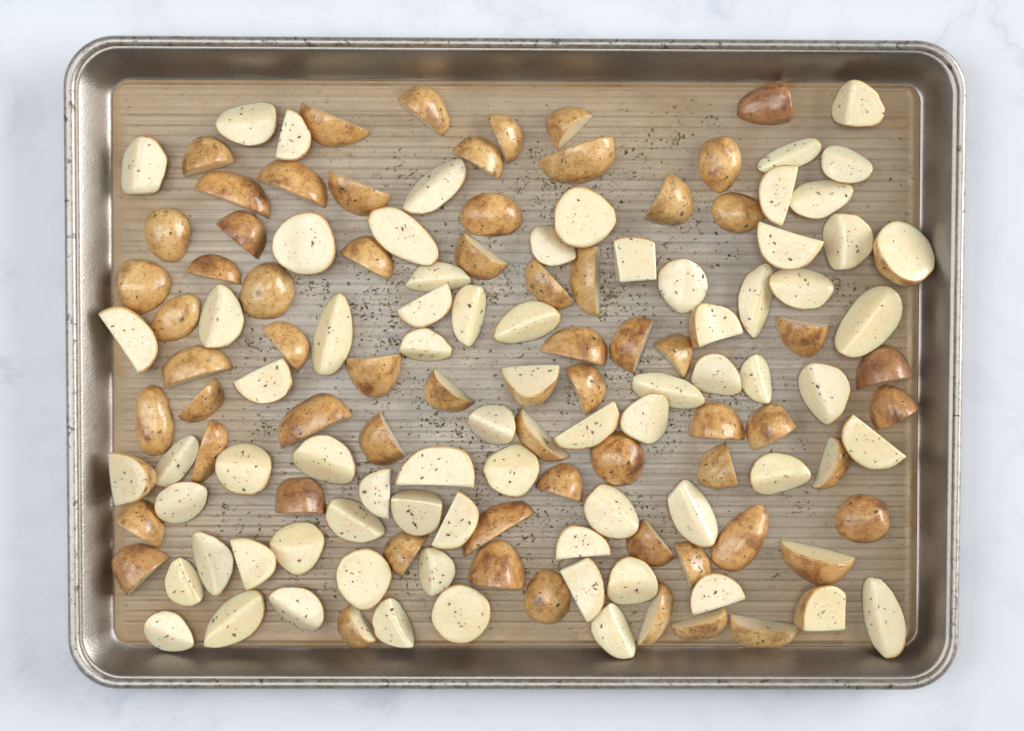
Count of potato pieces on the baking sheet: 136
